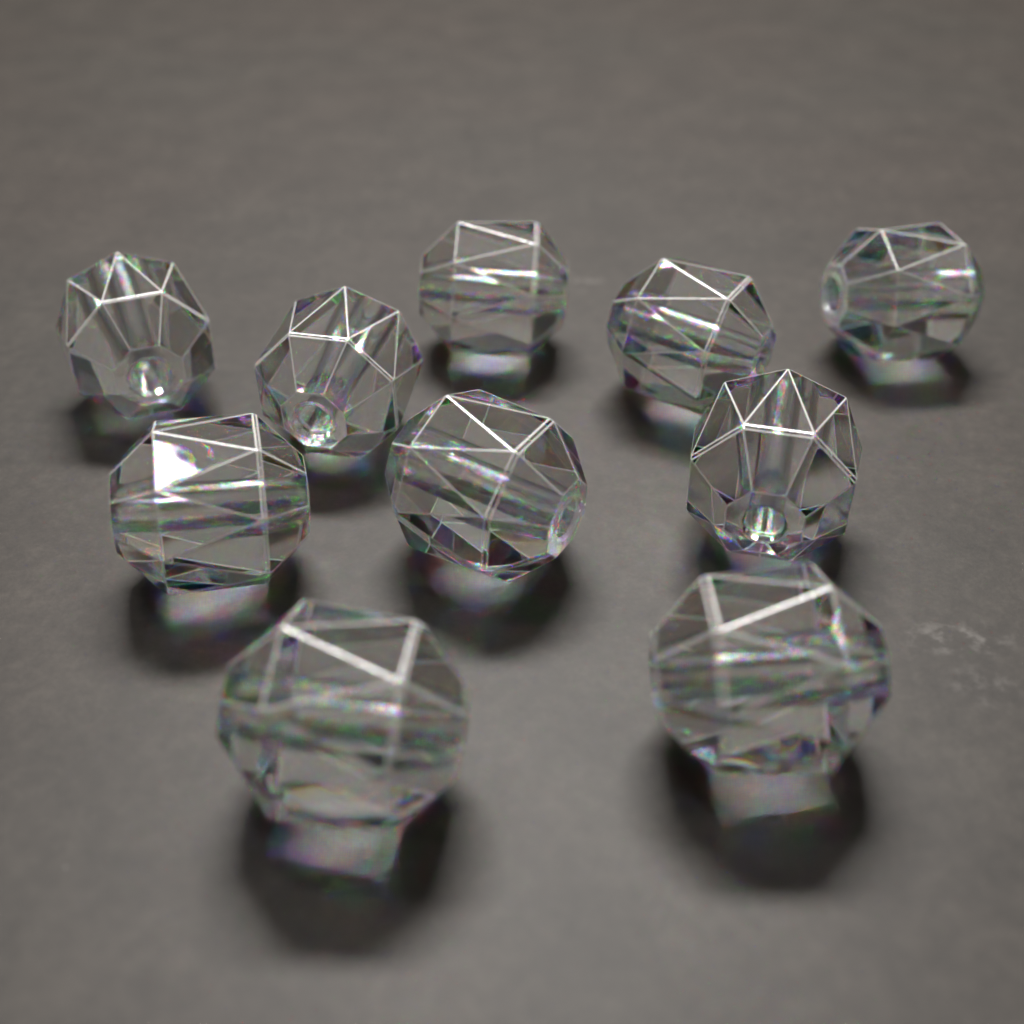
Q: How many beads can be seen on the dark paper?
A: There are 10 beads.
